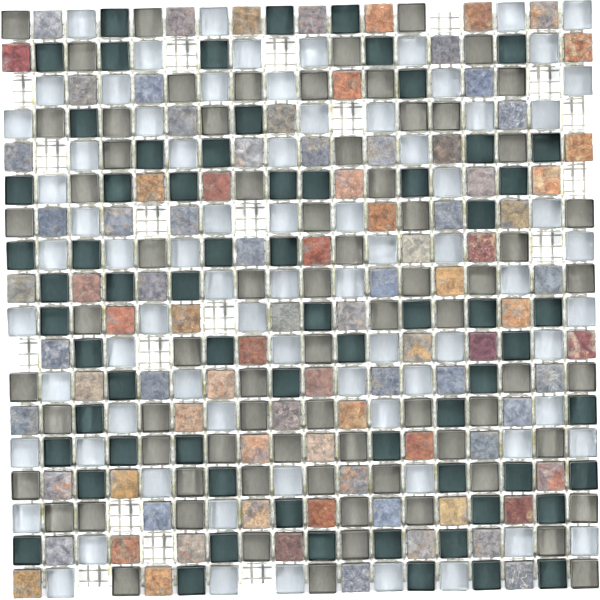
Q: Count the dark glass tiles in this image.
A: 66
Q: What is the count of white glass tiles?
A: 76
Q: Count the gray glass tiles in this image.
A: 73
